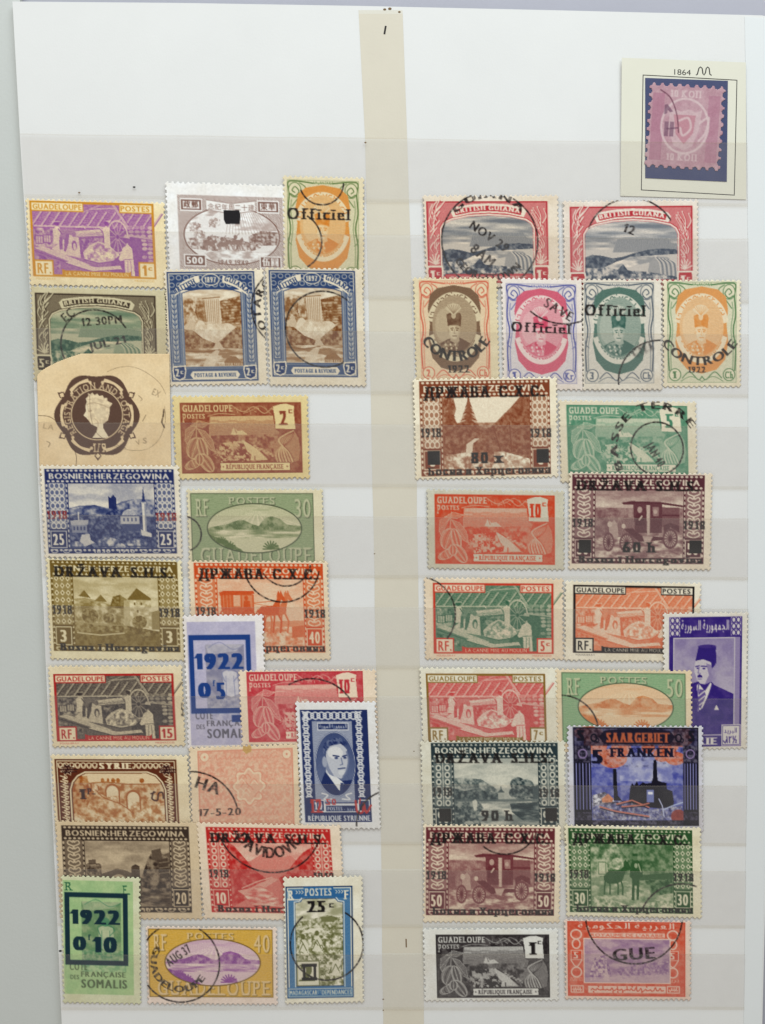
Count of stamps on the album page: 45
